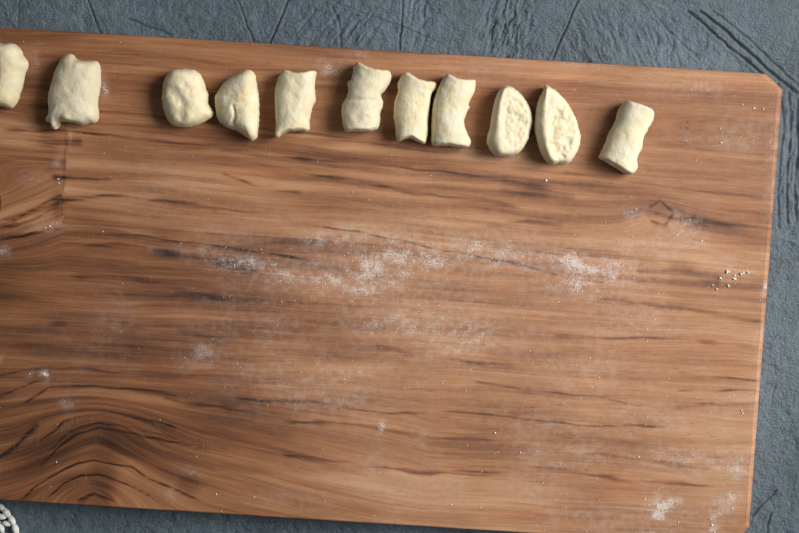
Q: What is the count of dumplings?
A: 11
